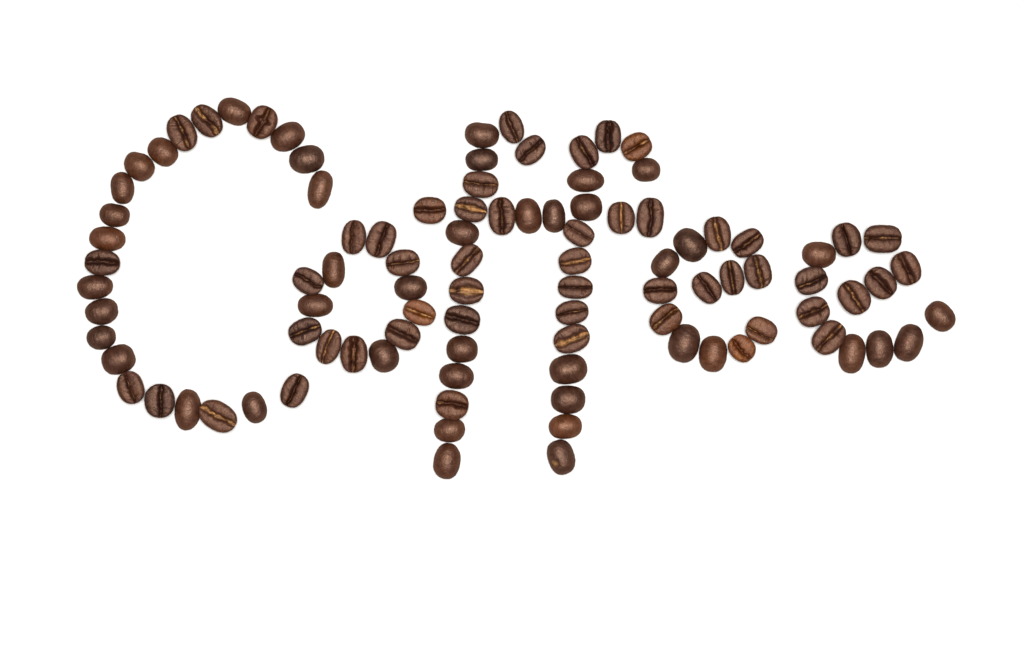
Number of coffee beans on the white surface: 98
